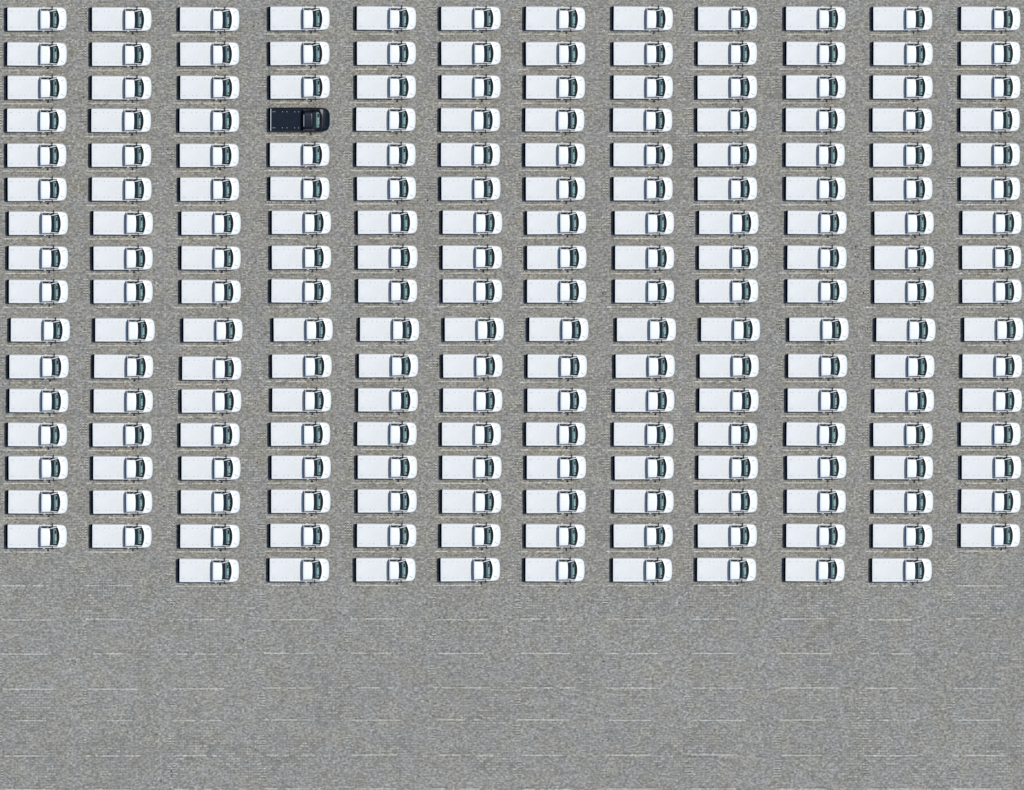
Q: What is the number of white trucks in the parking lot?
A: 200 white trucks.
